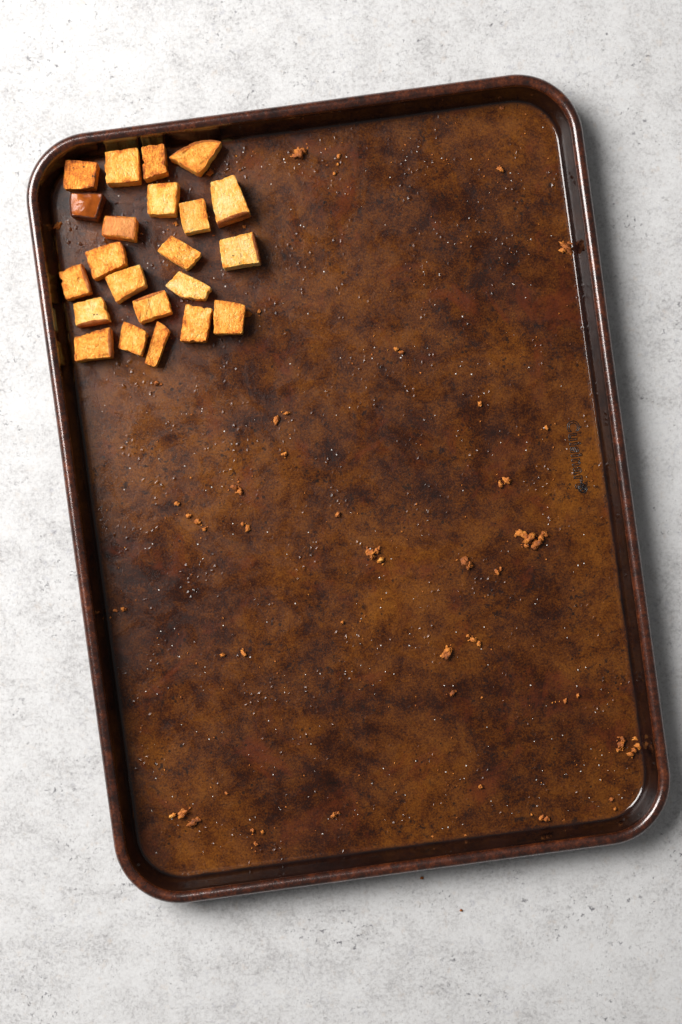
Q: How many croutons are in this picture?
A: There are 22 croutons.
